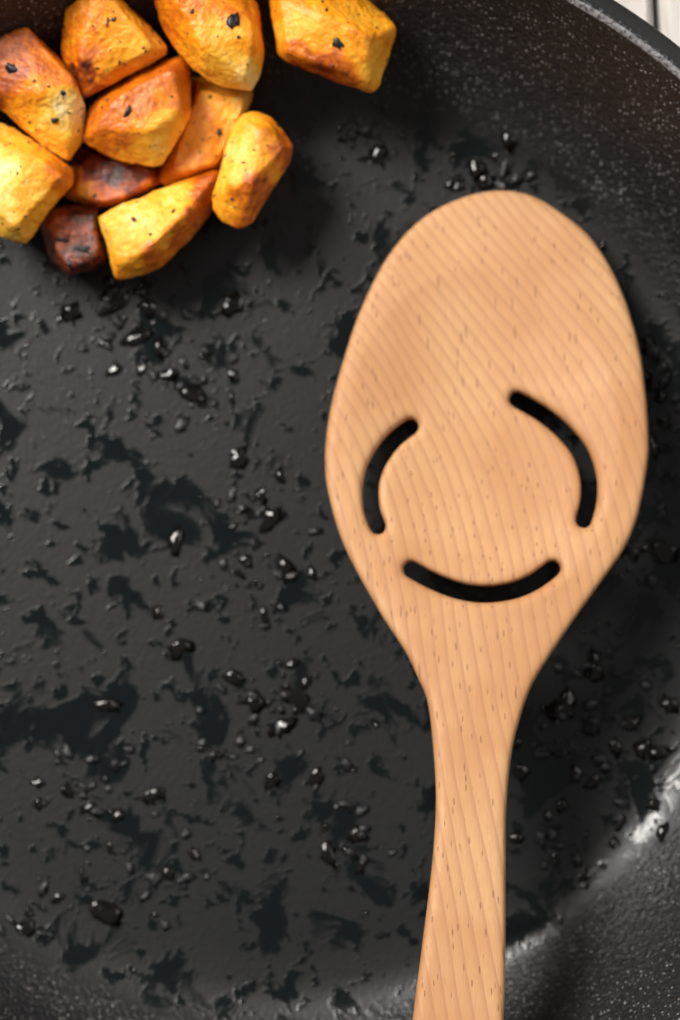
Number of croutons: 11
